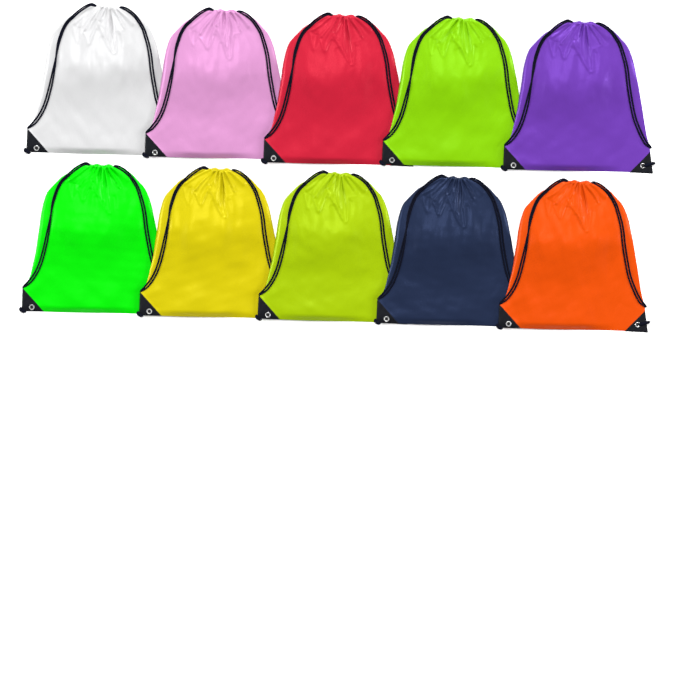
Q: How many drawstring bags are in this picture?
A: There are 10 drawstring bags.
